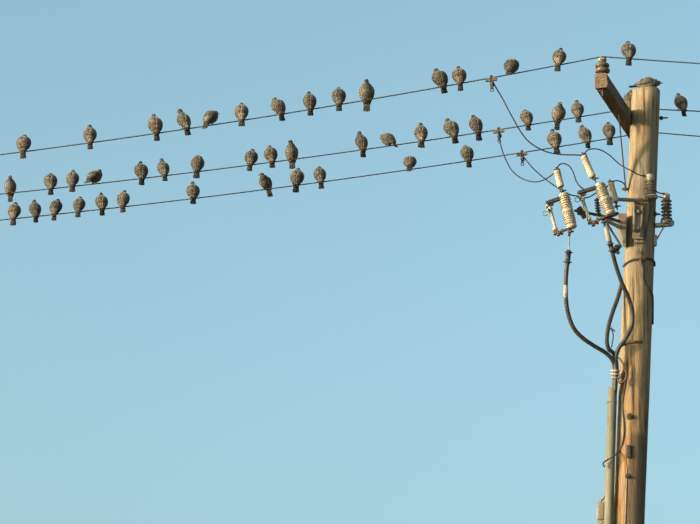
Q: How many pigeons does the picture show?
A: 51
